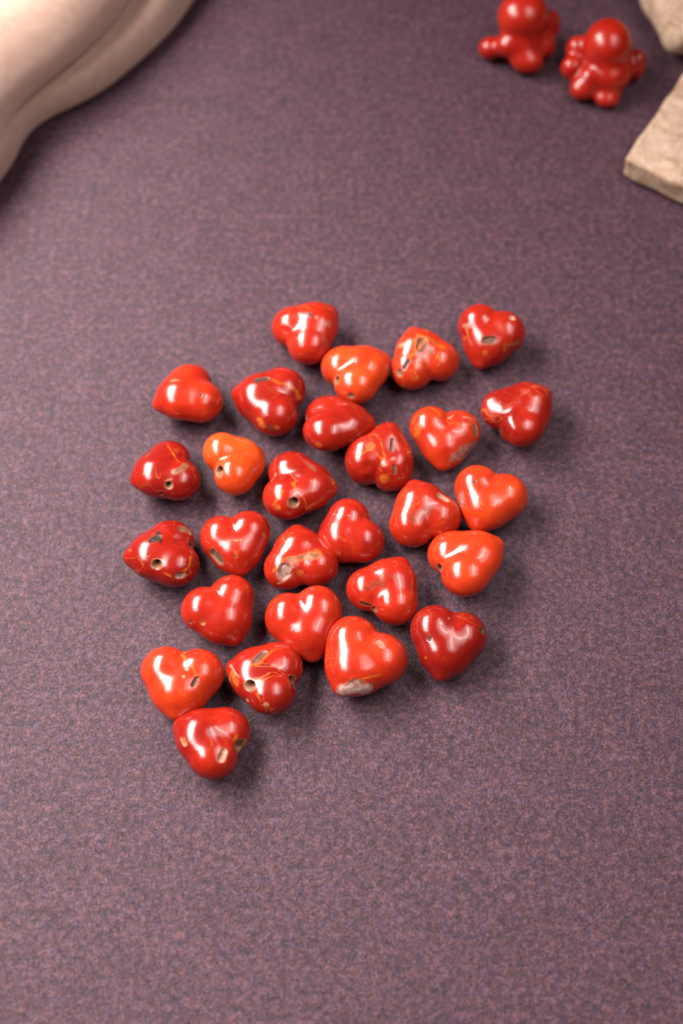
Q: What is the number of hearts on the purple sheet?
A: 28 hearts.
